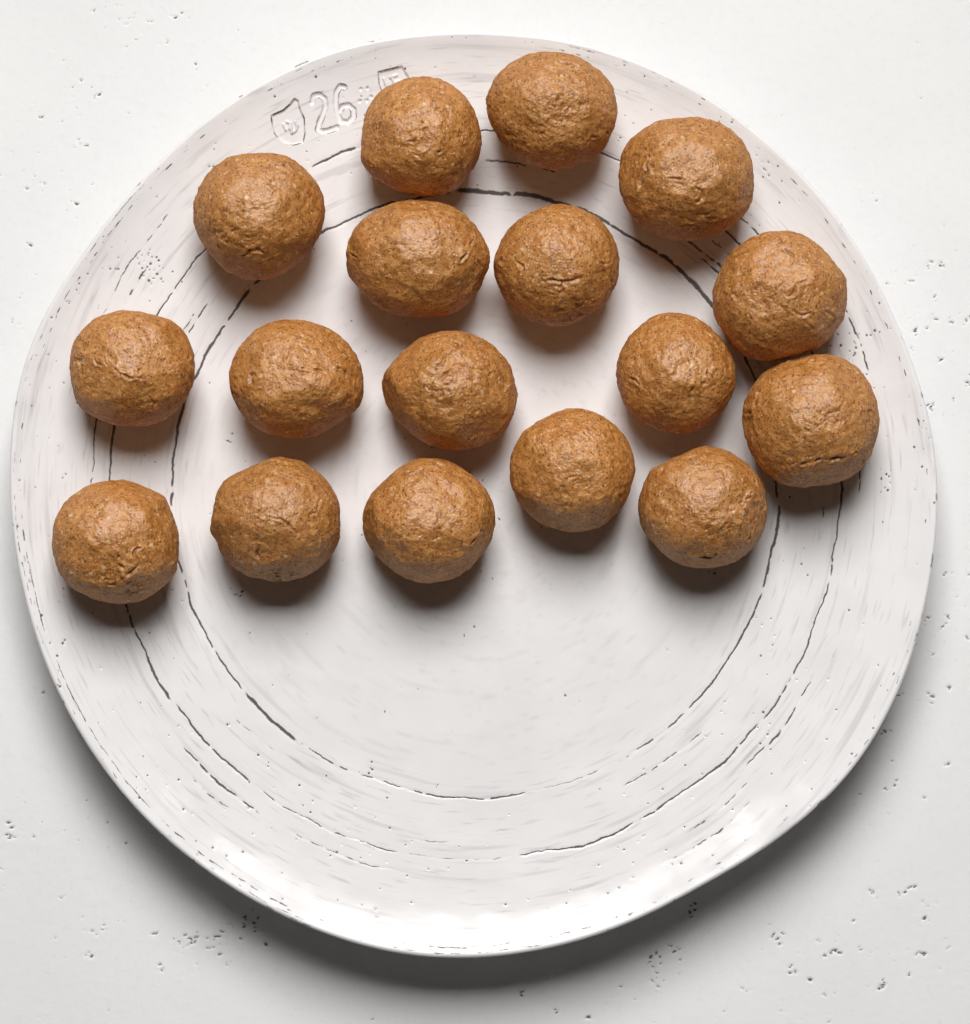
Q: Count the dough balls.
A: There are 17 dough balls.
